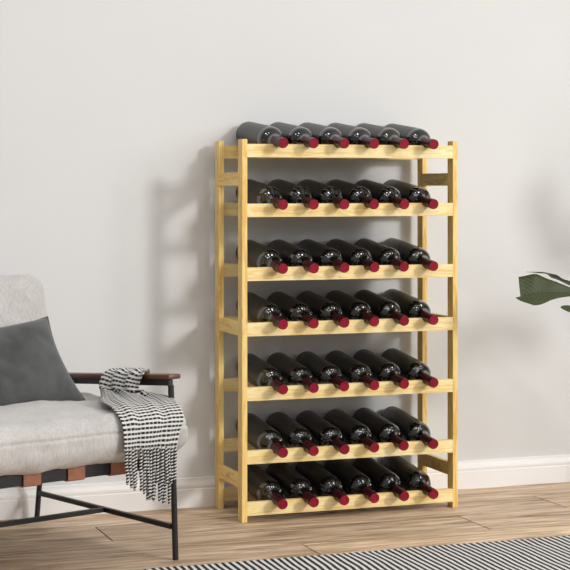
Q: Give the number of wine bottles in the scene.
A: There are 42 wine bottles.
